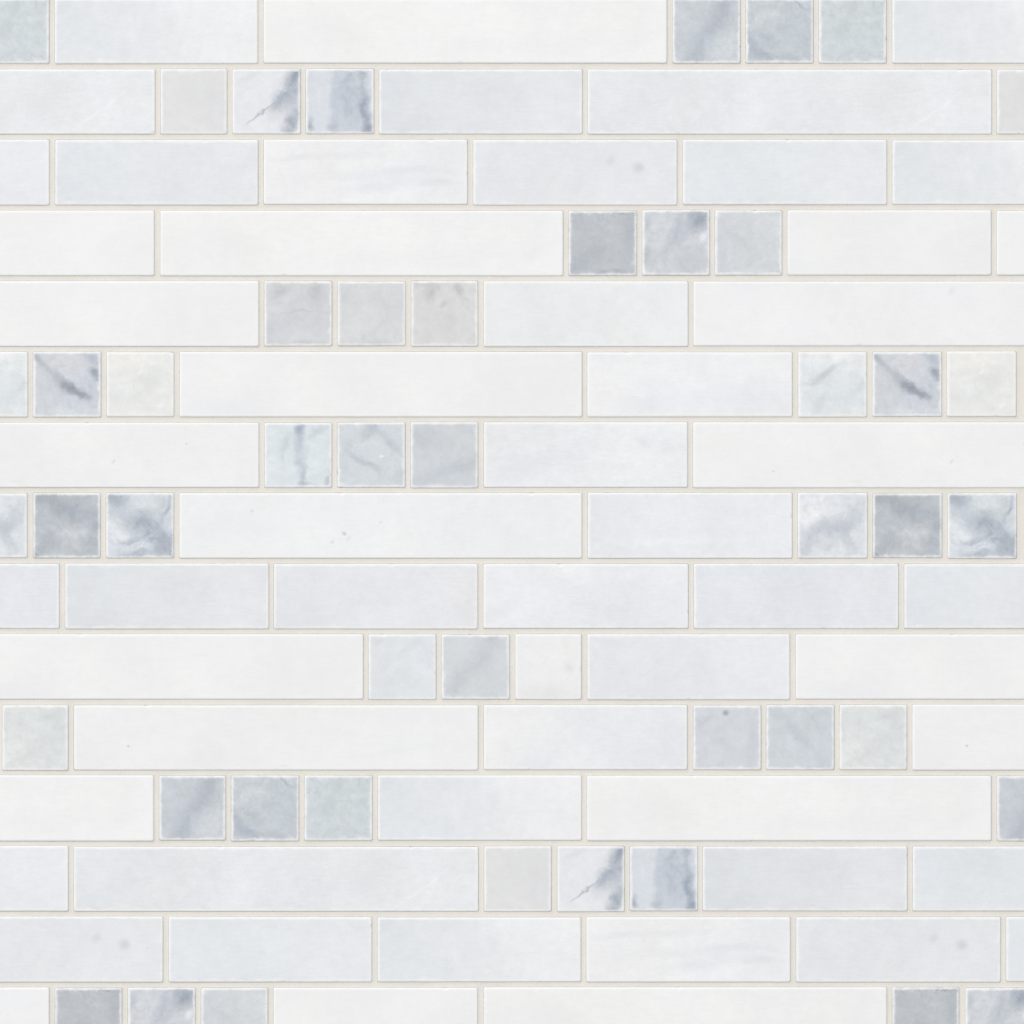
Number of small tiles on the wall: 51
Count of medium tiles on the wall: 32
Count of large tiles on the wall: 19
